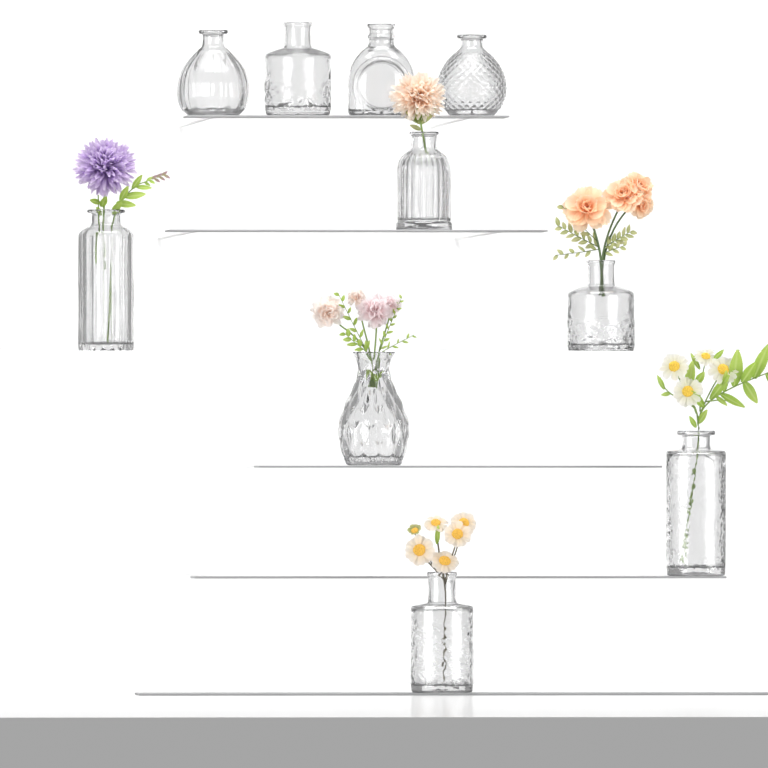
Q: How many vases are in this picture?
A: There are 10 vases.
